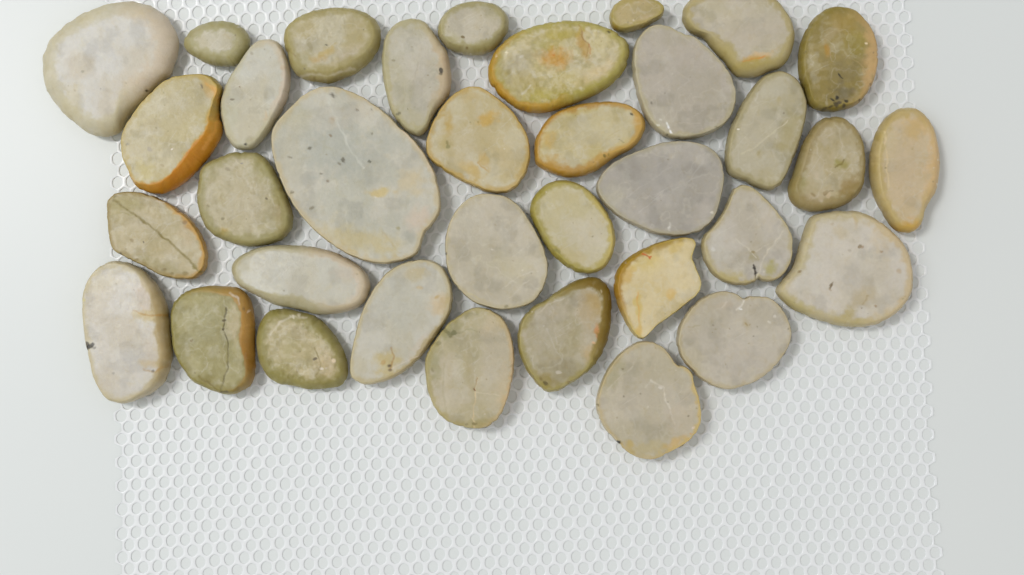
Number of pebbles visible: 35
